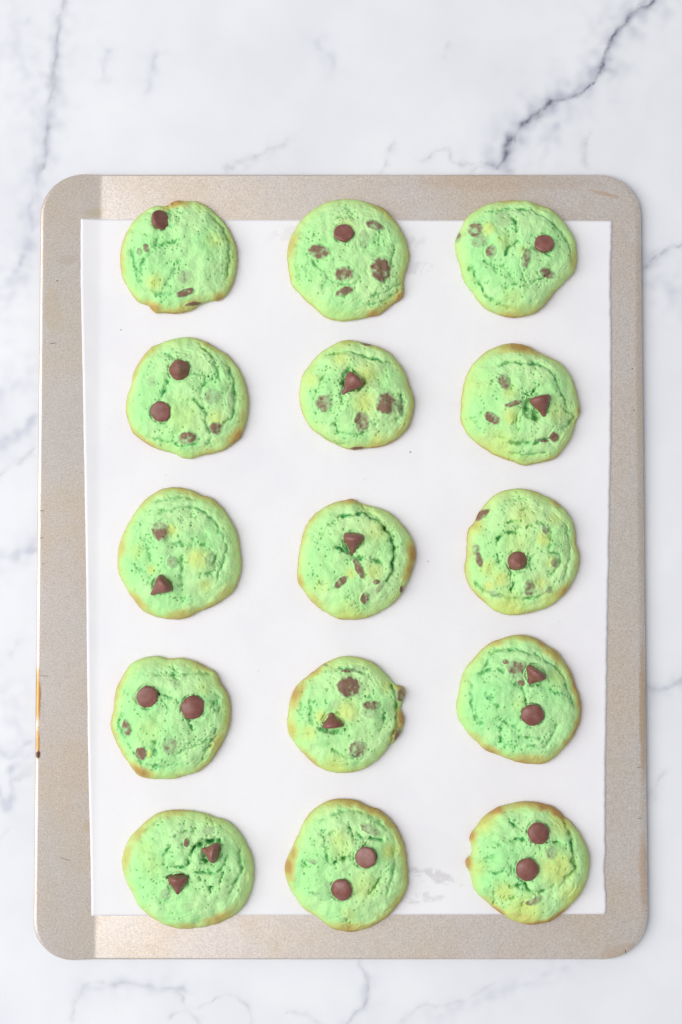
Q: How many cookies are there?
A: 15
